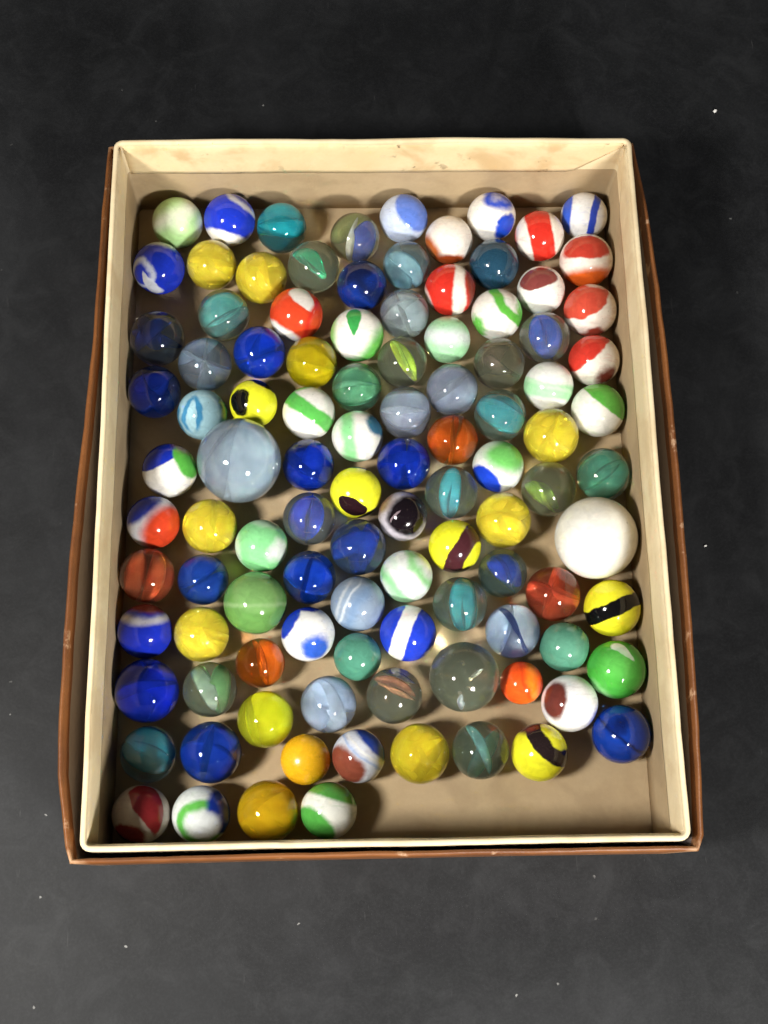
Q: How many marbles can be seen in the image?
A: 104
